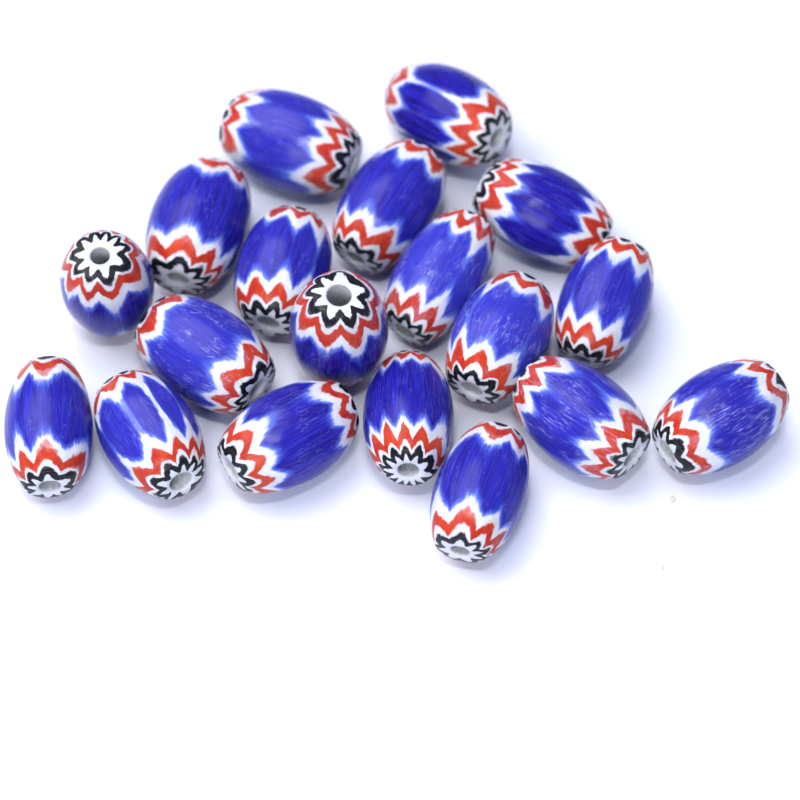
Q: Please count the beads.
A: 19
